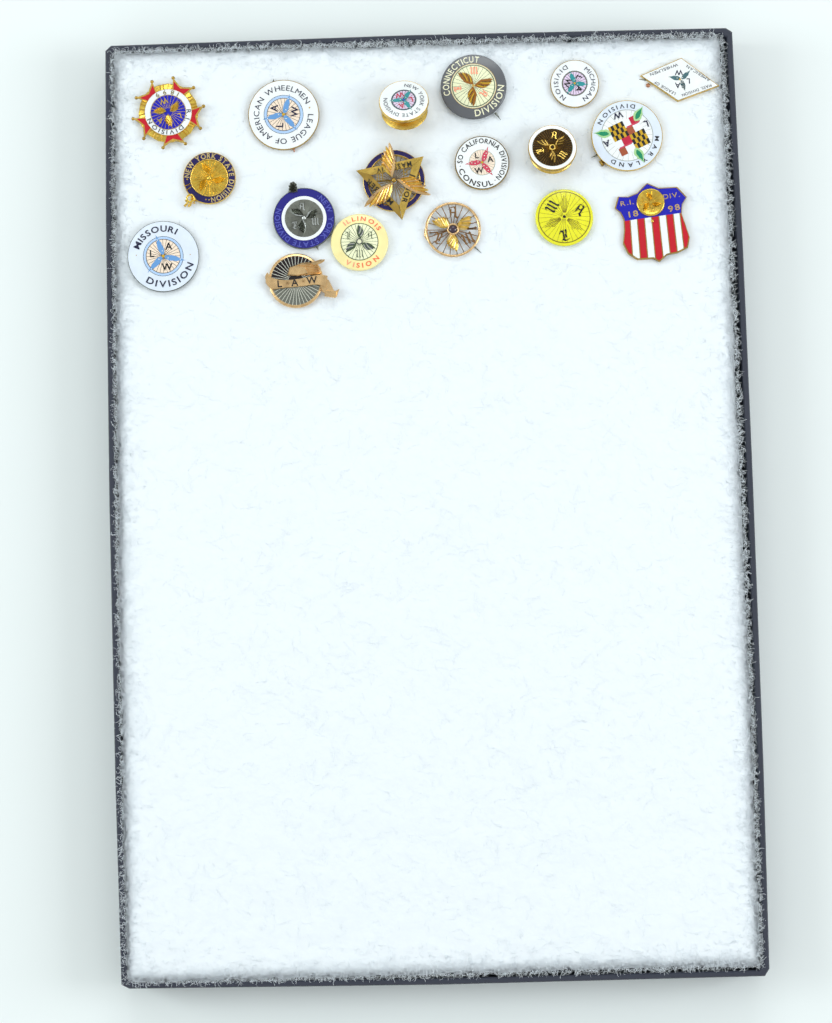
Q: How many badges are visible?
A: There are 18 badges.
